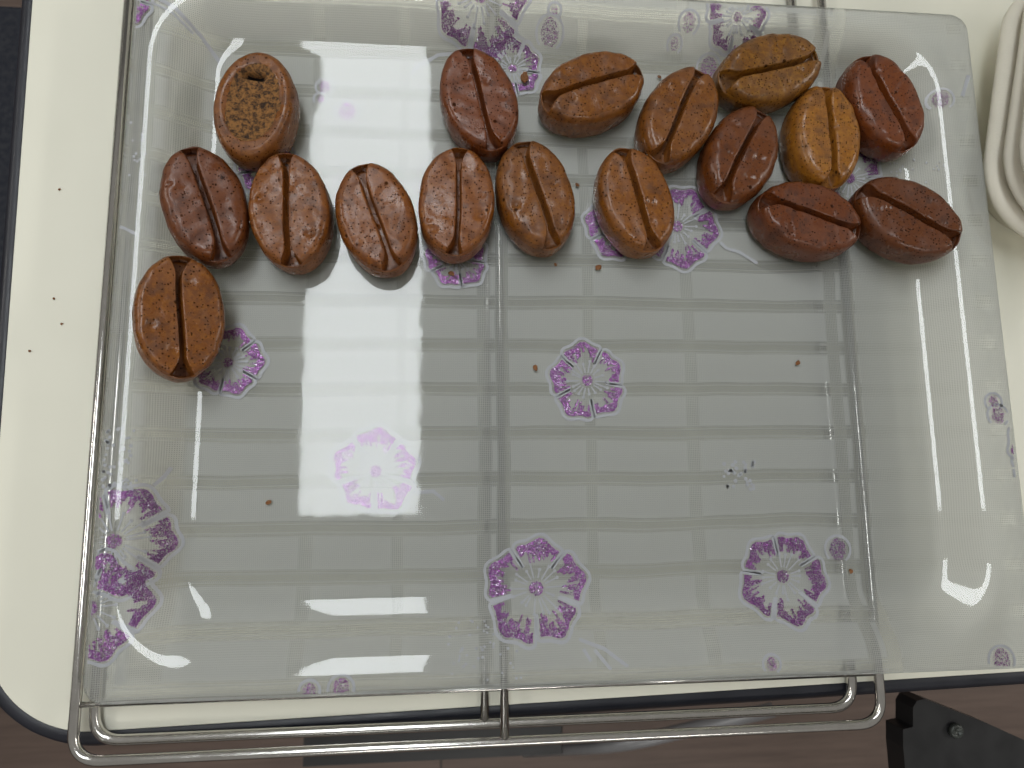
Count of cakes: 17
